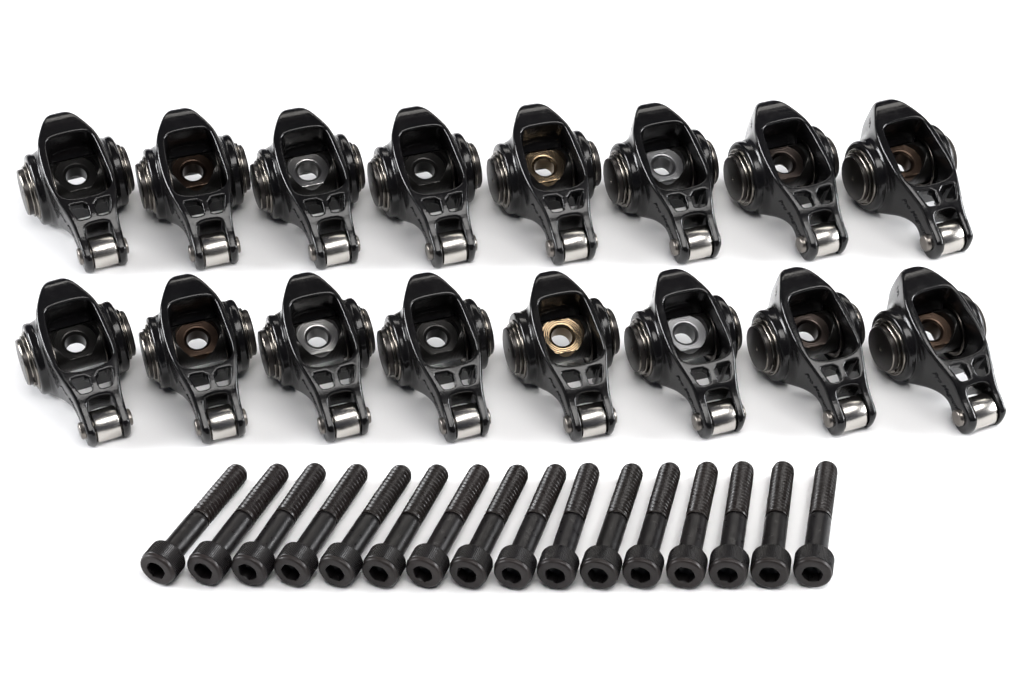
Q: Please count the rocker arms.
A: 16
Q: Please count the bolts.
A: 16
